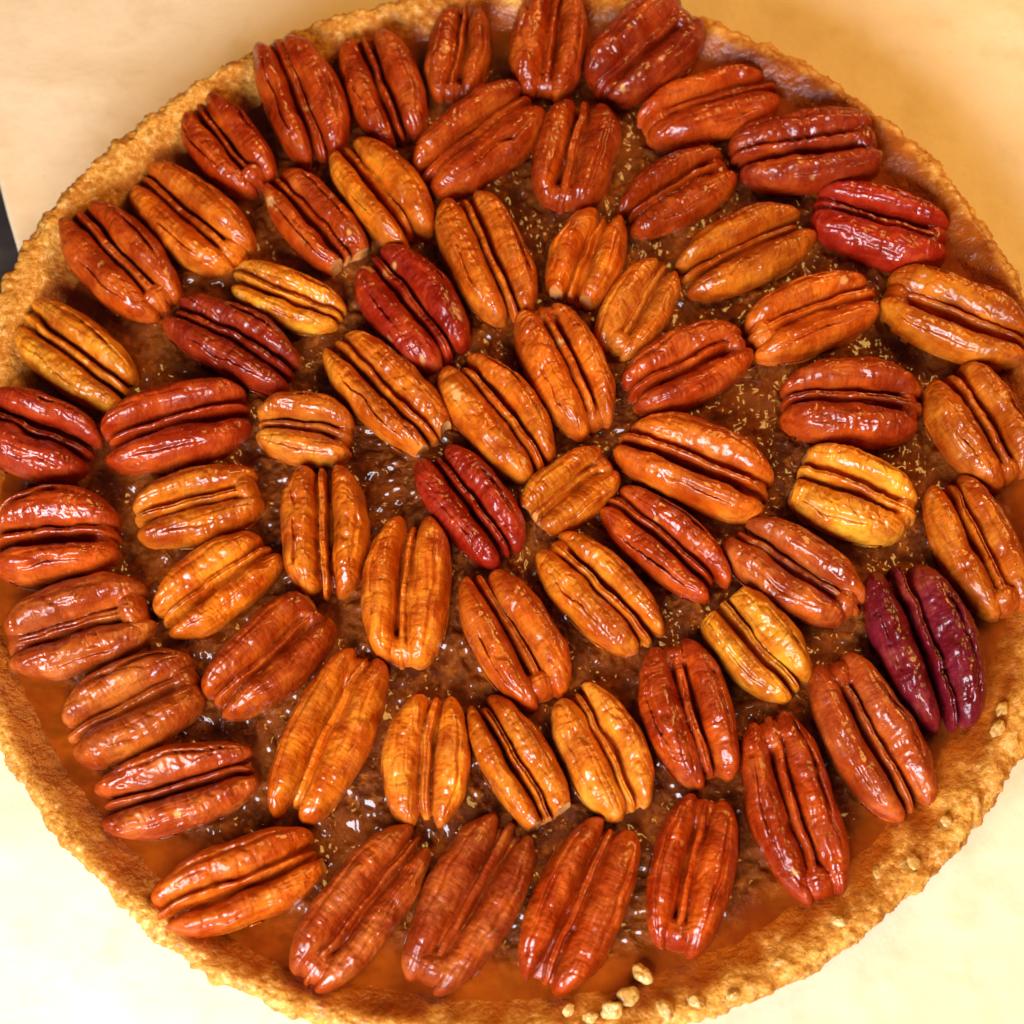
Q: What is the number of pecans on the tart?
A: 67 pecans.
